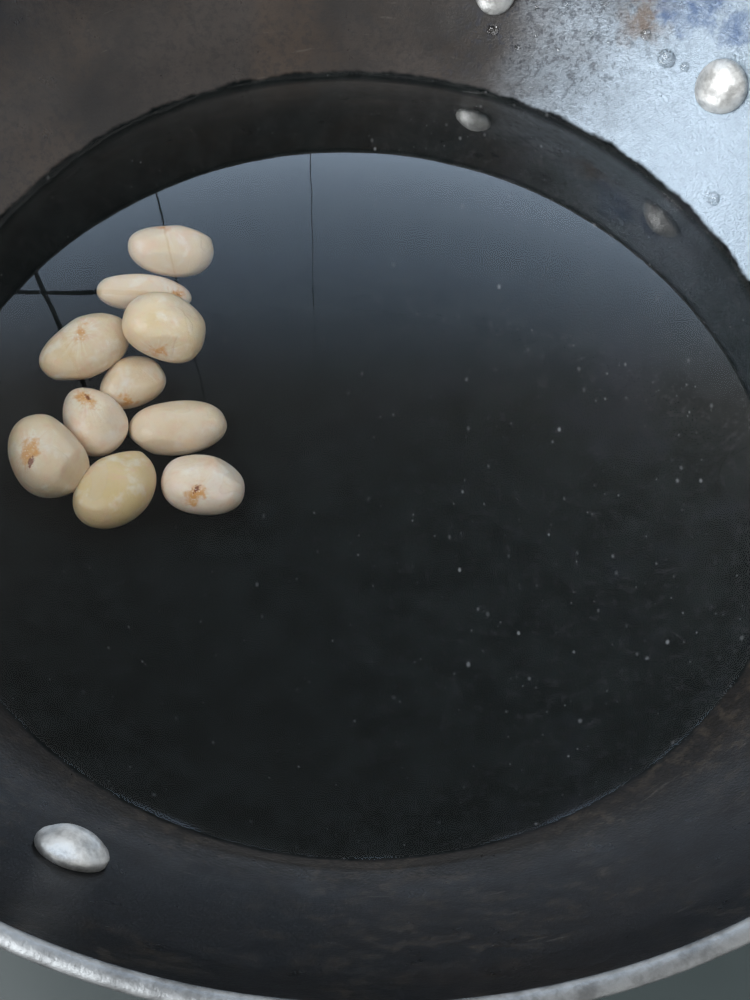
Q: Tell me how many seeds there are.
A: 10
